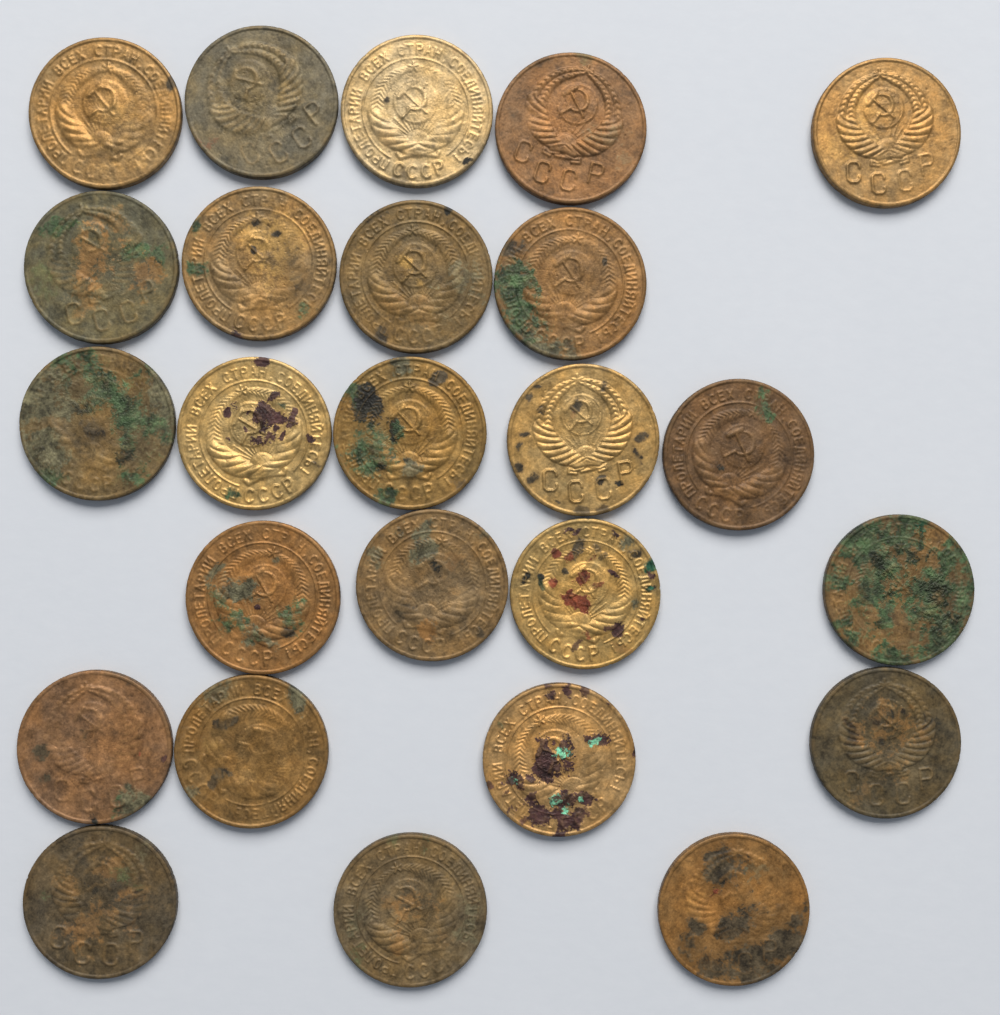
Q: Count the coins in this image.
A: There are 25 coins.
